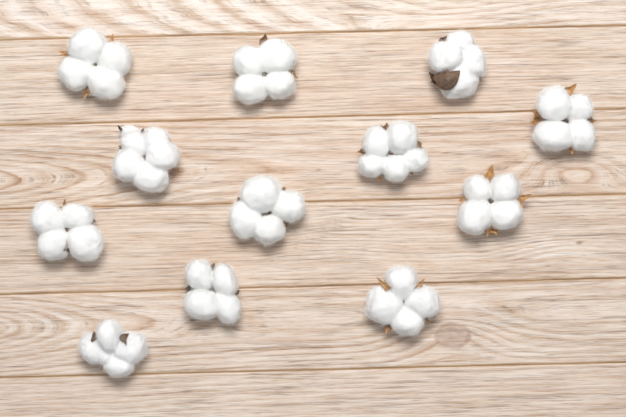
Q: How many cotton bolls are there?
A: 12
